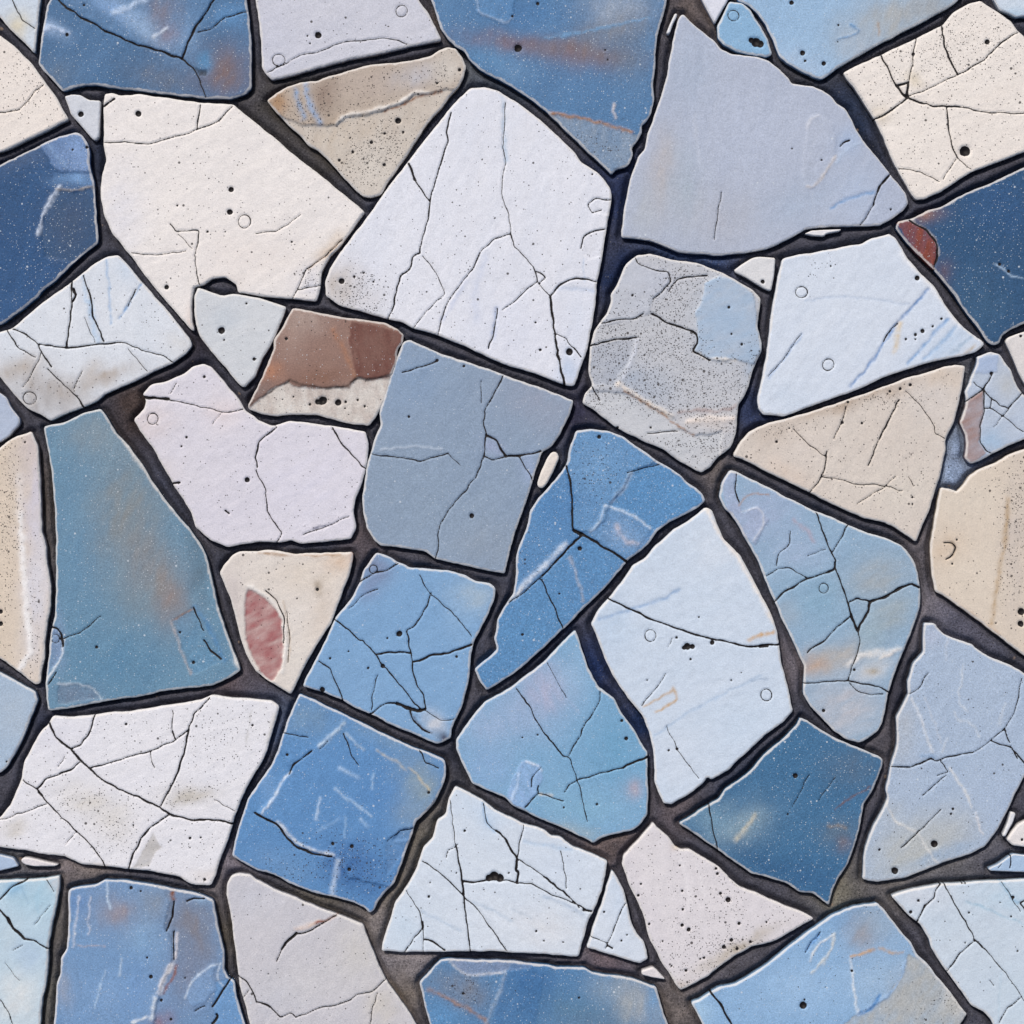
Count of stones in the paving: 61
